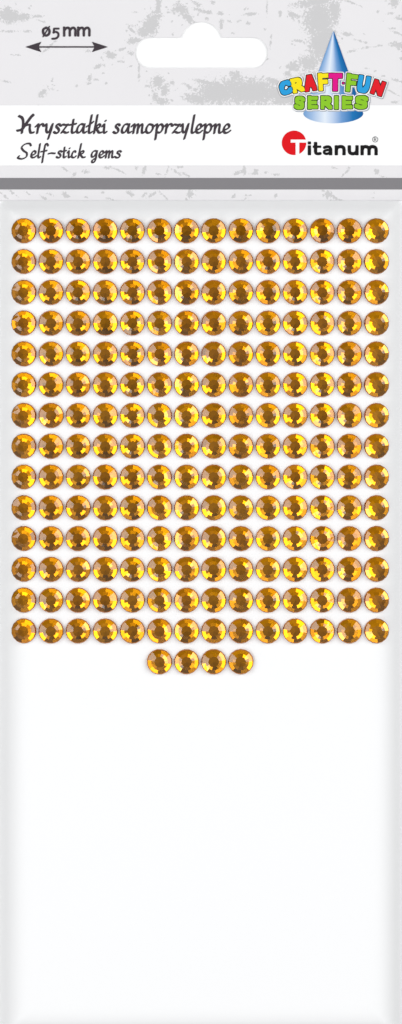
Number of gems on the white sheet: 200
